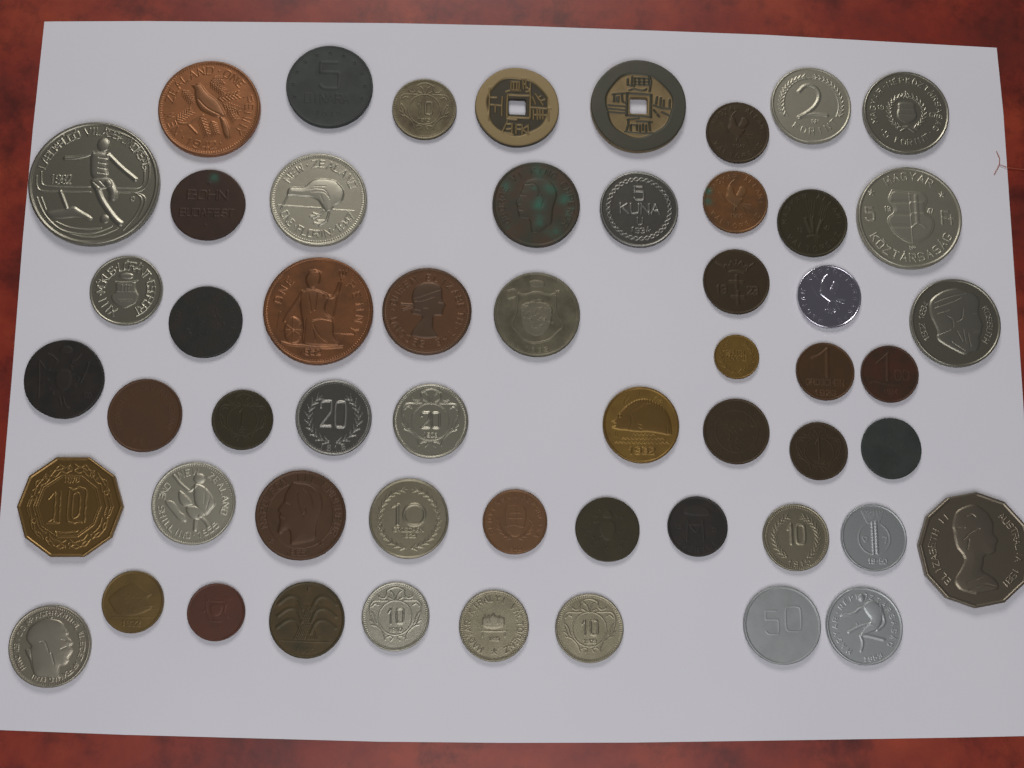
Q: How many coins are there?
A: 55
